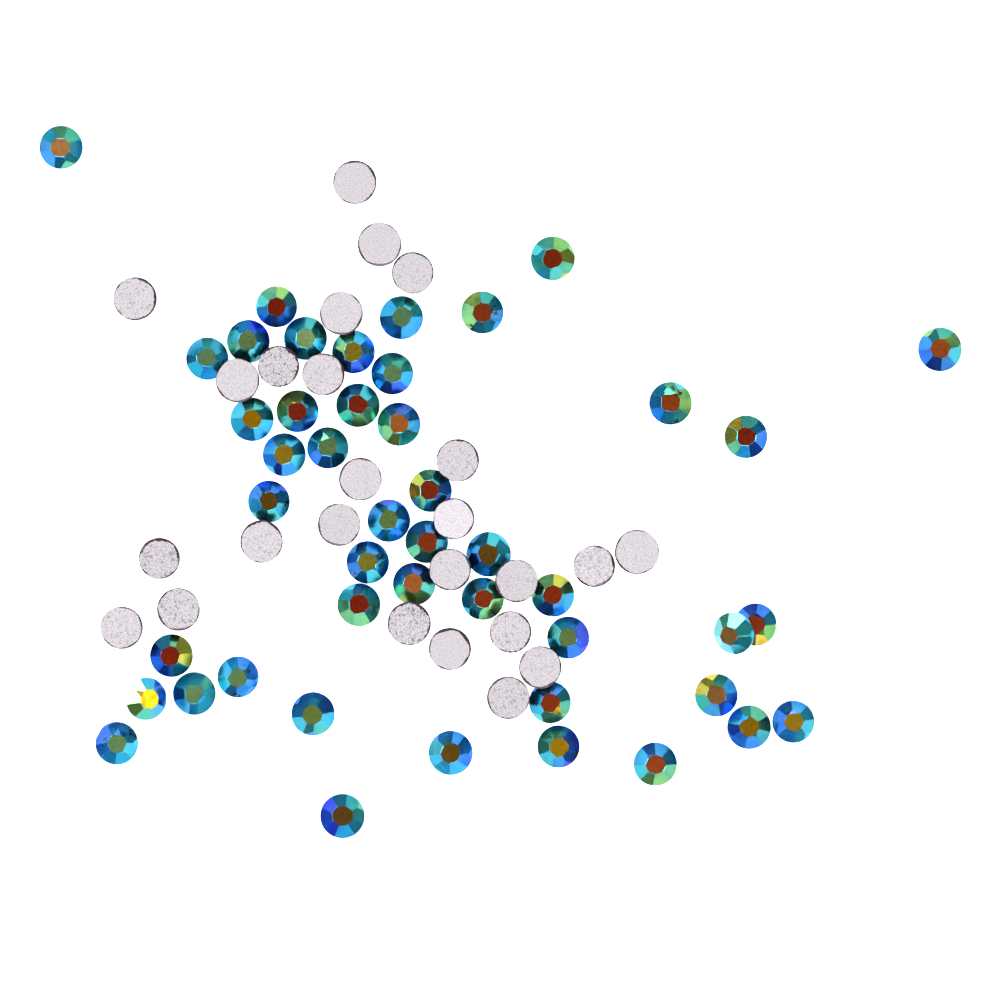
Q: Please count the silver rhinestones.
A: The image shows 25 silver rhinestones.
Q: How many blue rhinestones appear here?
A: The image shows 46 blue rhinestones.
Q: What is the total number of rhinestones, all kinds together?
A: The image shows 71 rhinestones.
